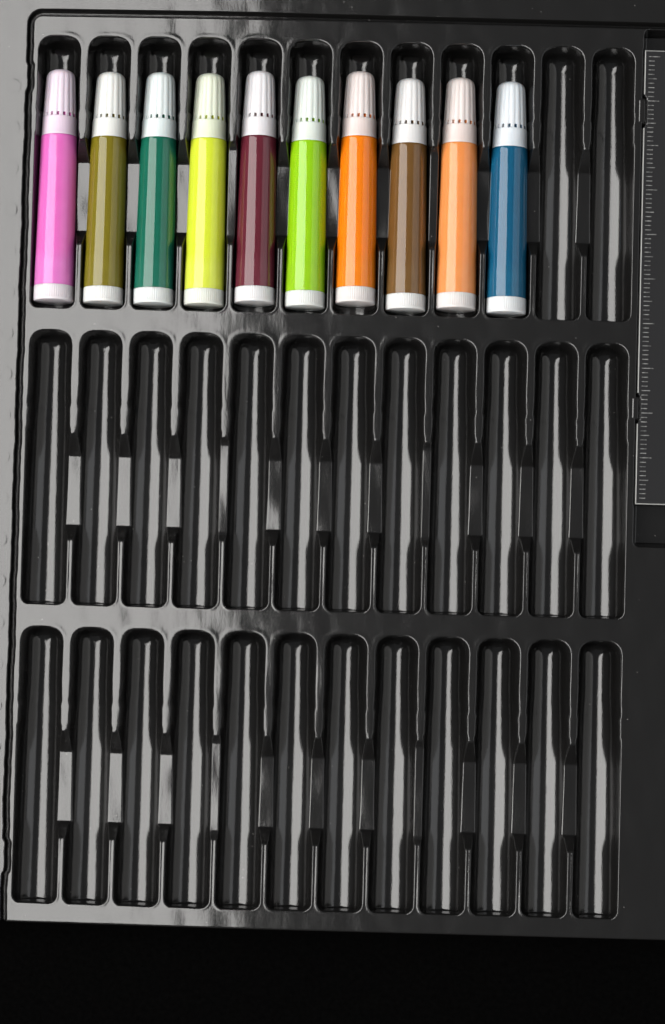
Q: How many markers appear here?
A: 10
